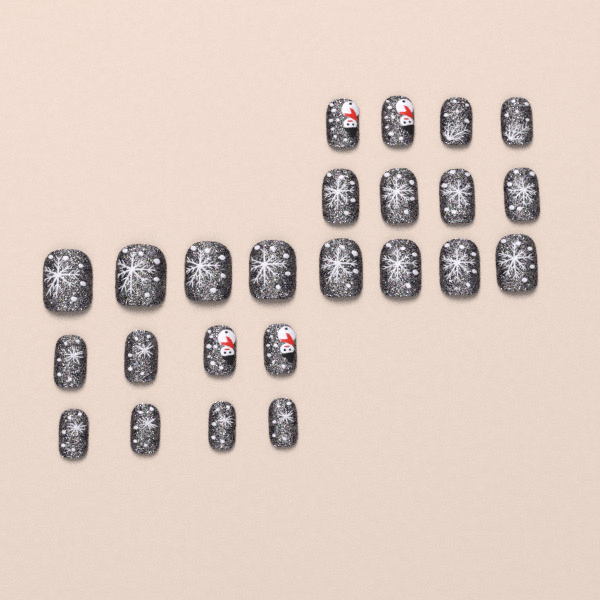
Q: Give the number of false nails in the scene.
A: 24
